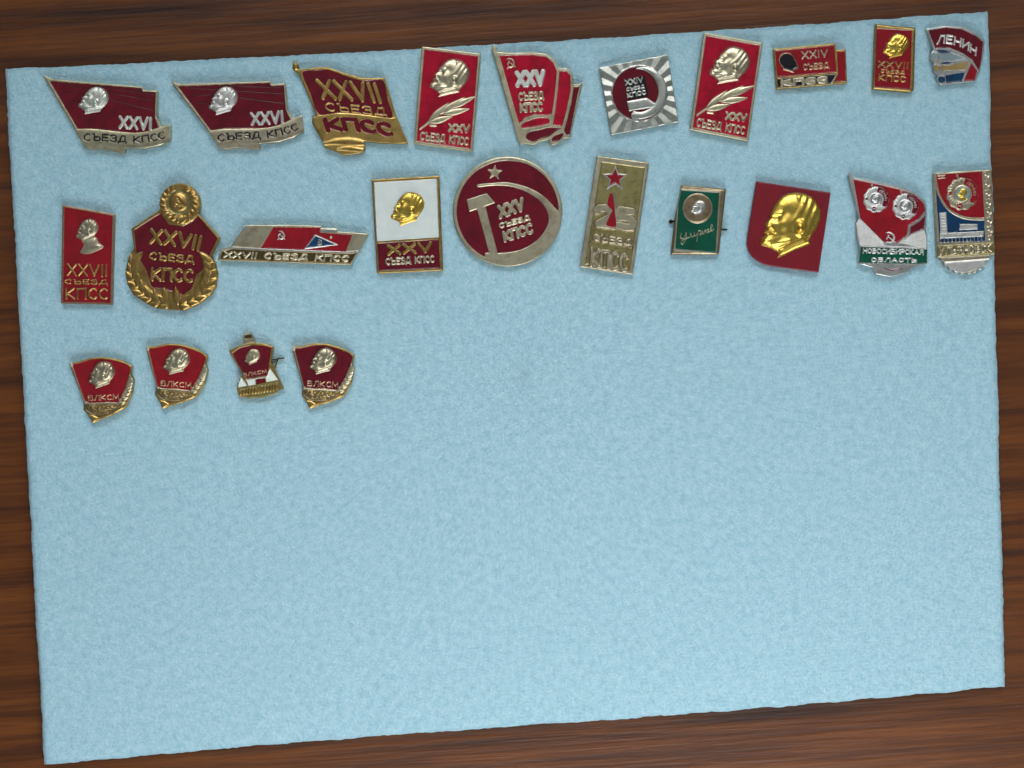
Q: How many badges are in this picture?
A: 24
